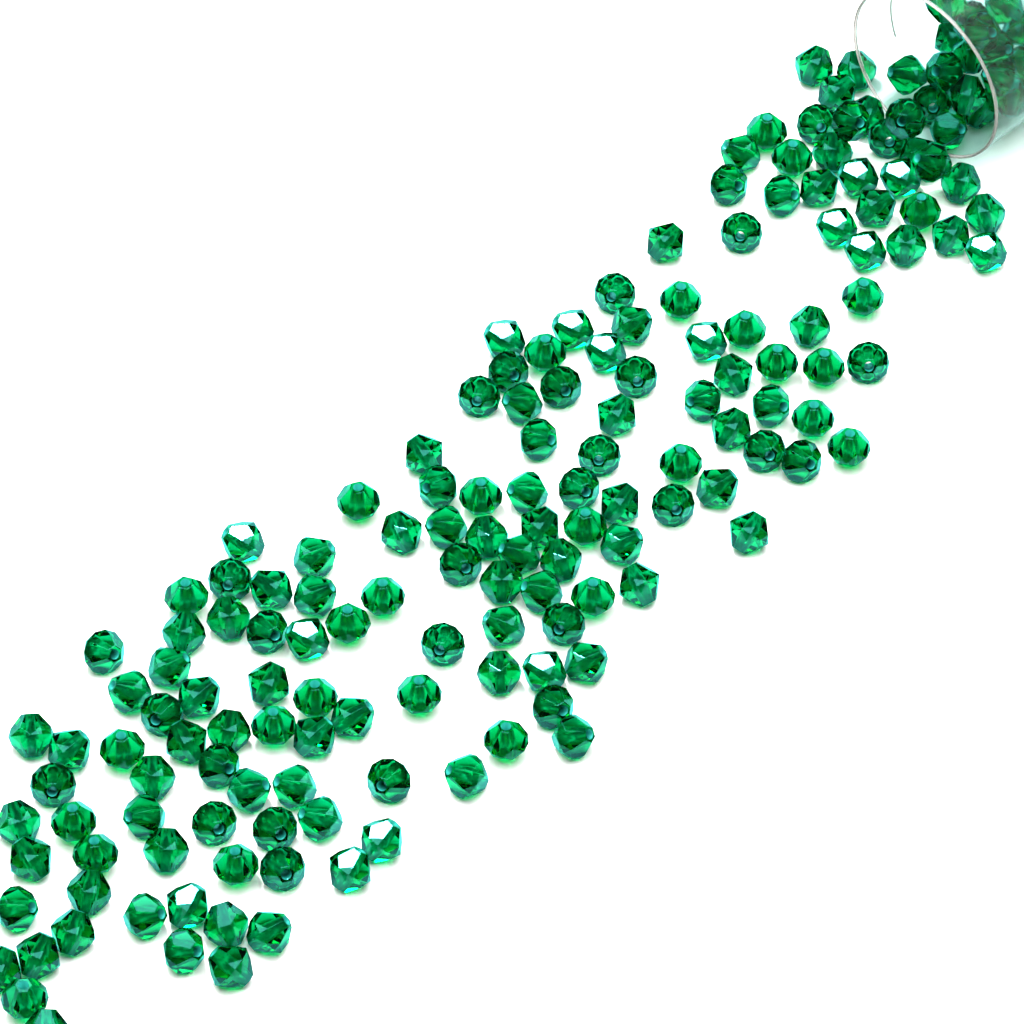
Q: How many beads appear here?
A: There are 171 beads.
